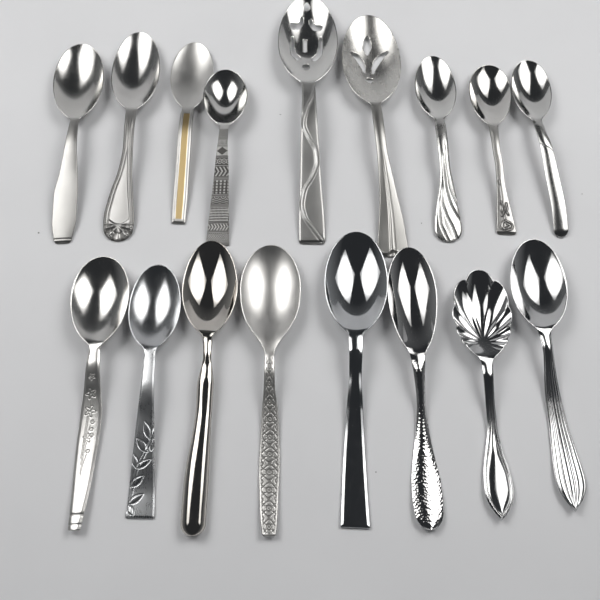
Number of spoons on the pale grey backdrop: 17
